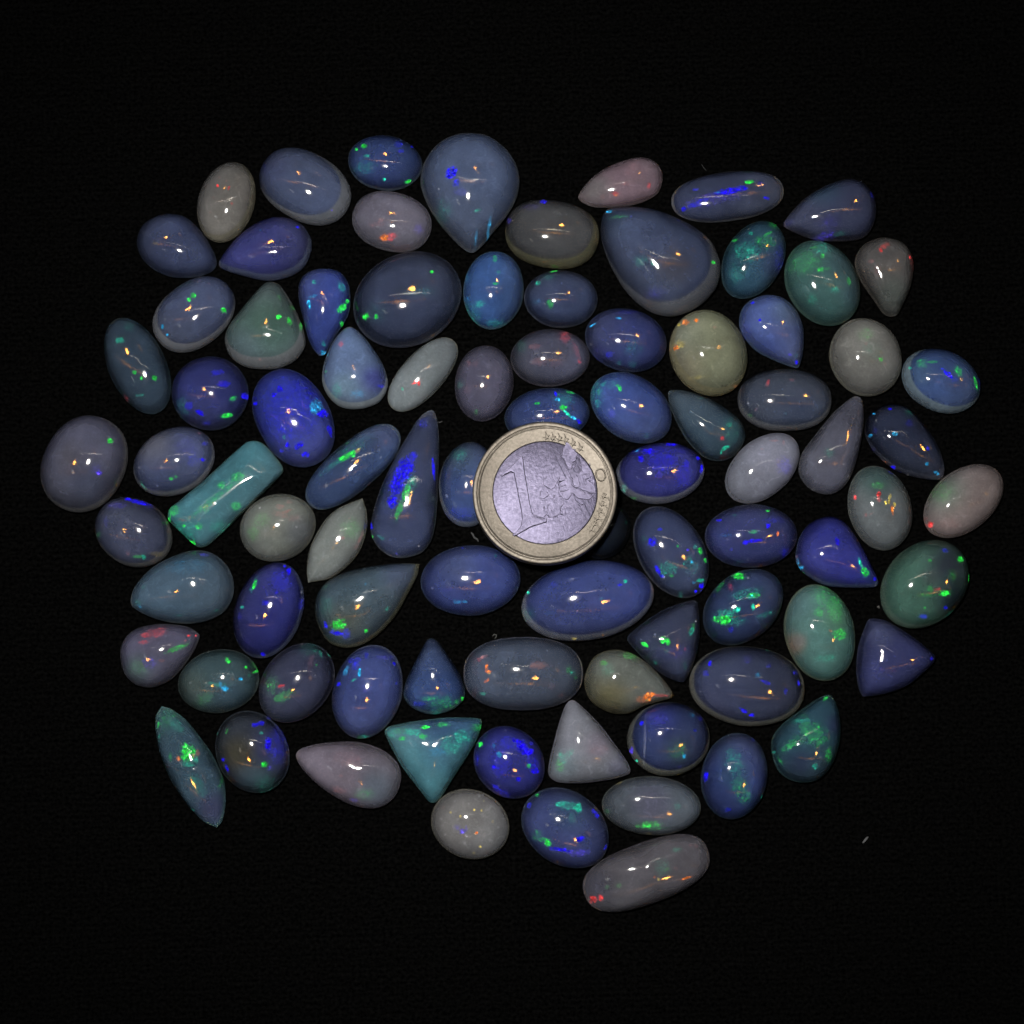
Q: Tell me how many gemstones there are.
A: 87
